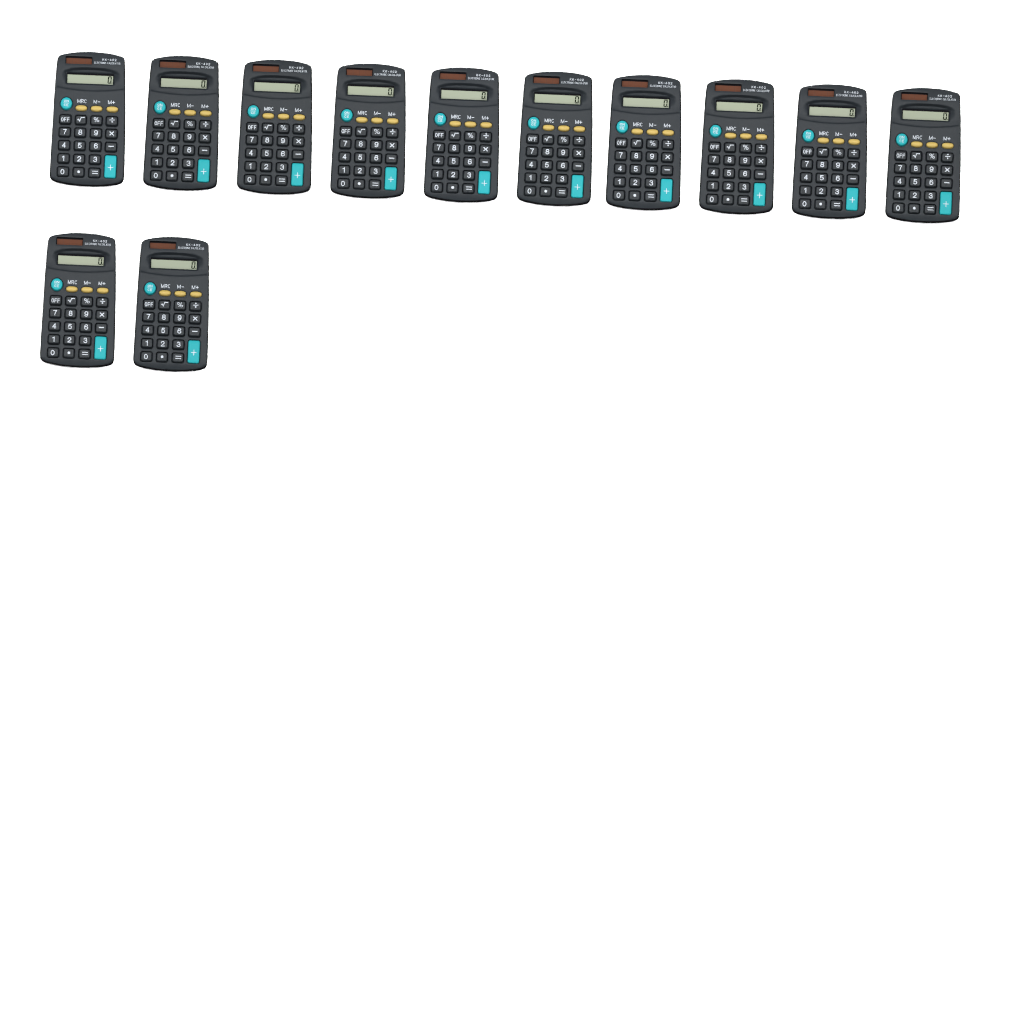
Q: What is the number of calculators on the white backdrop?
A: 12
